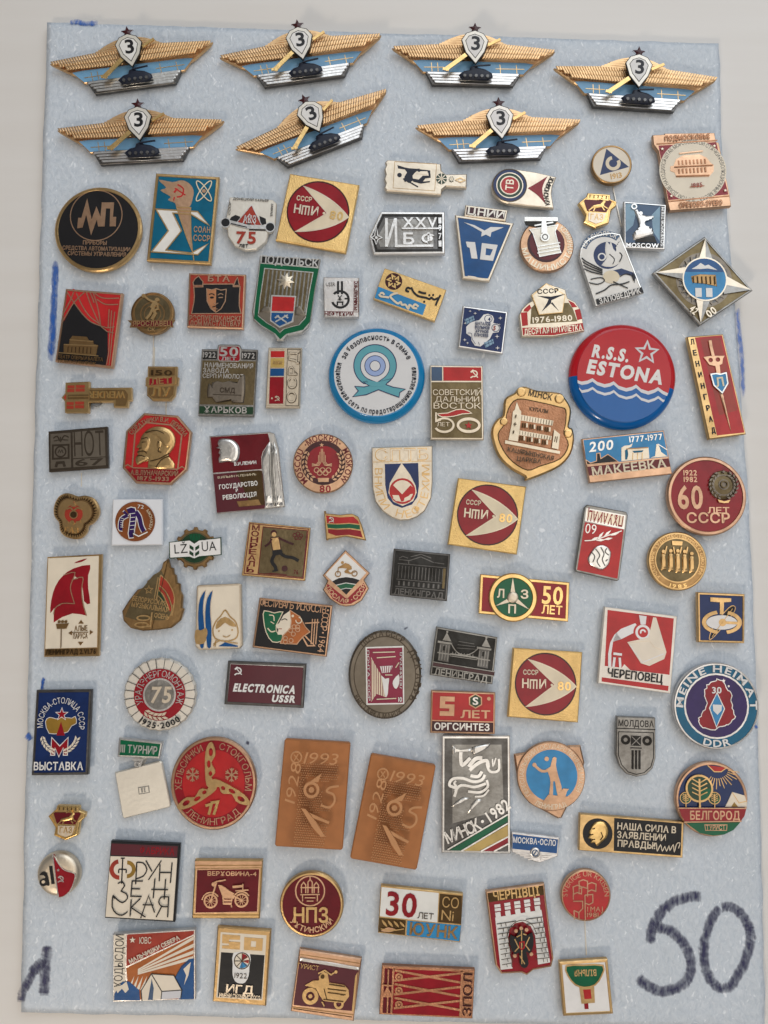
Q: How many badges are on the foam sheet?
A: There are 94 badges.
